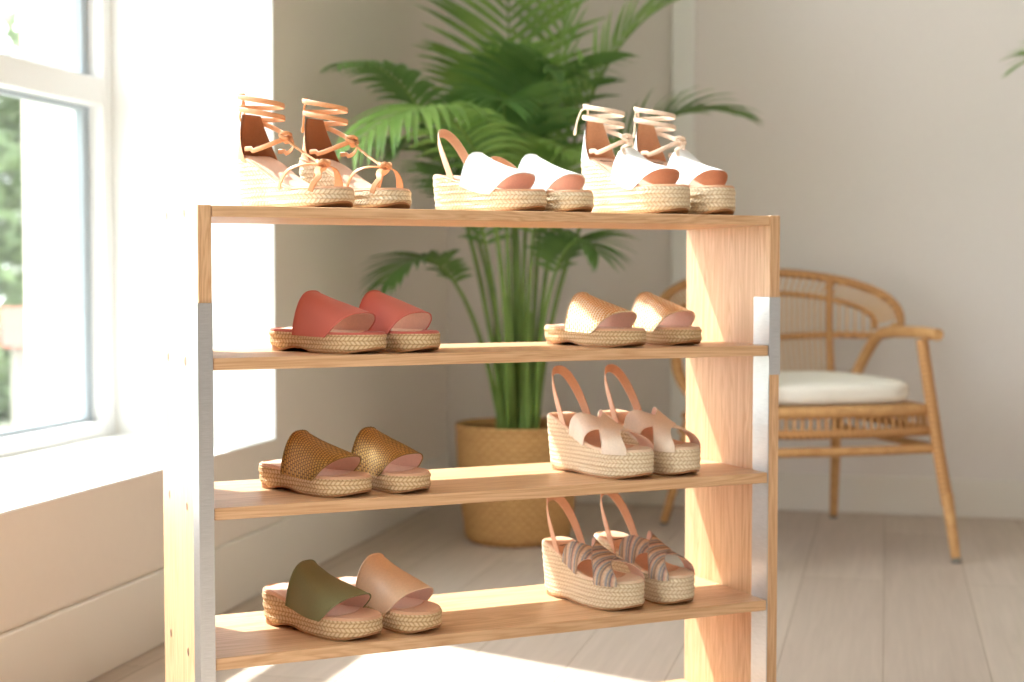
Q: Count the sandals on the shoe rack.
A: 18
